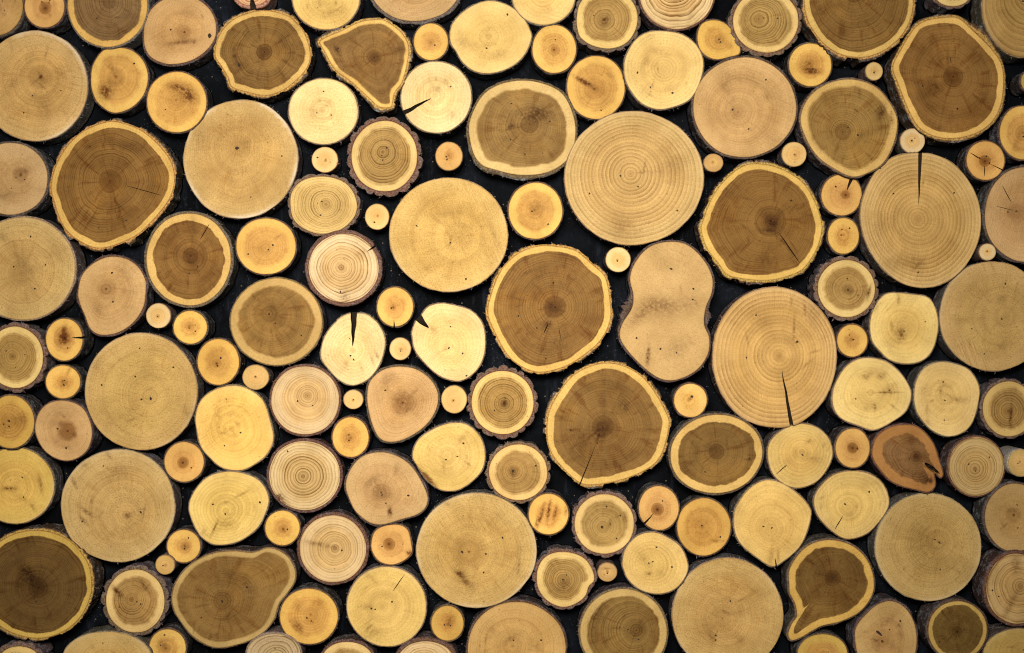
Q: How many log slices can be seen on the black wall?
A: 148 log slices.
